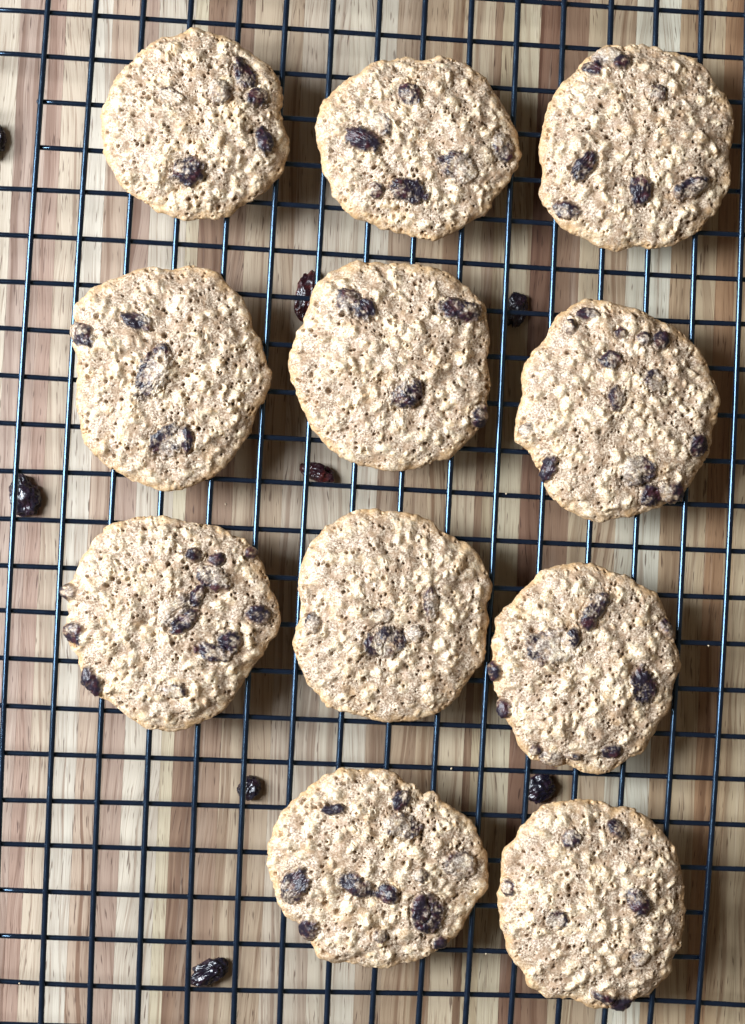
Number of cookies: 11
